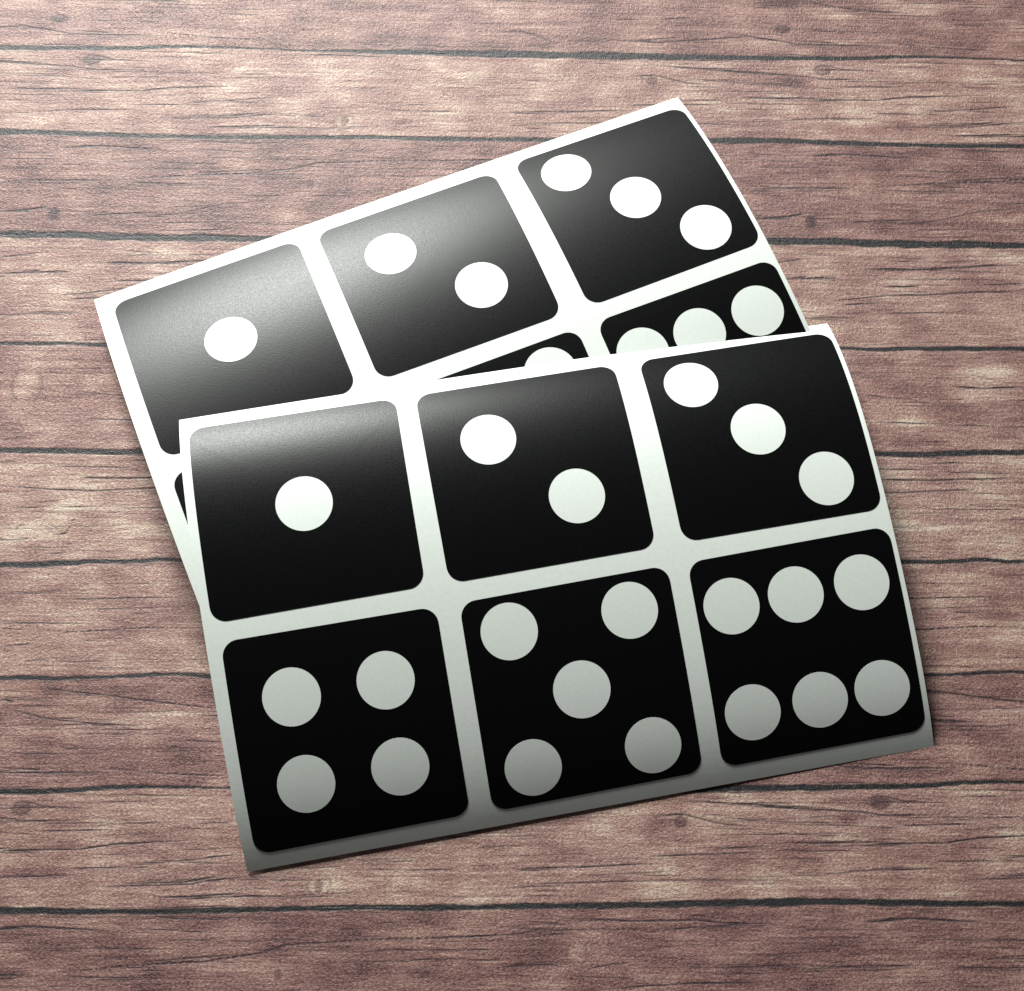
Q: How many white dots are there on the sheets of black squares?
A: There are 31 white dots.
